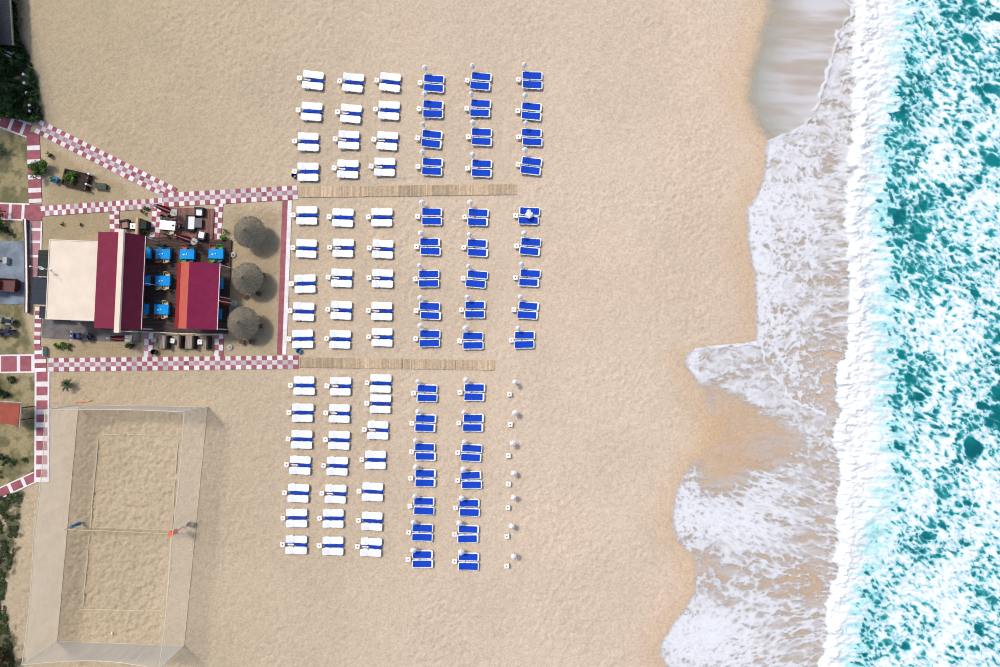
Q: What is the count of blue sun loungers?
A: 82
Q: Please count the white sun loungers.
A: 96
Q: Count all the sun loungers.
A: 178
